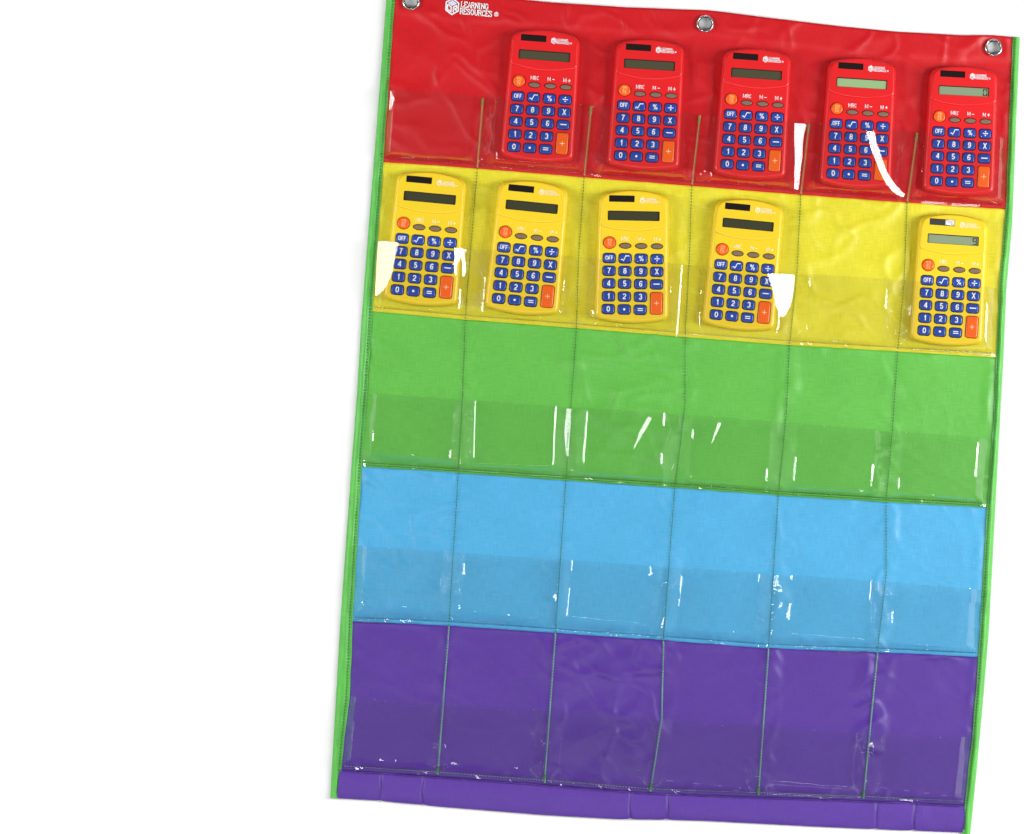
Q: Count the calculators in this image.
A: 10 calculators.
